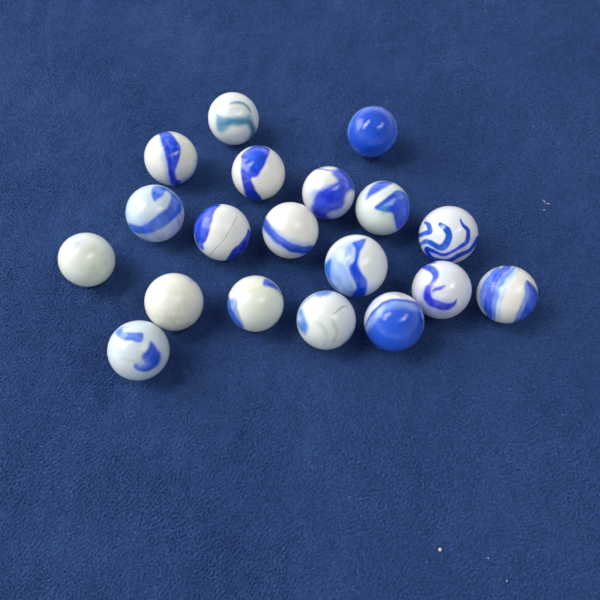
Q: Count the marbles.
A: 19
